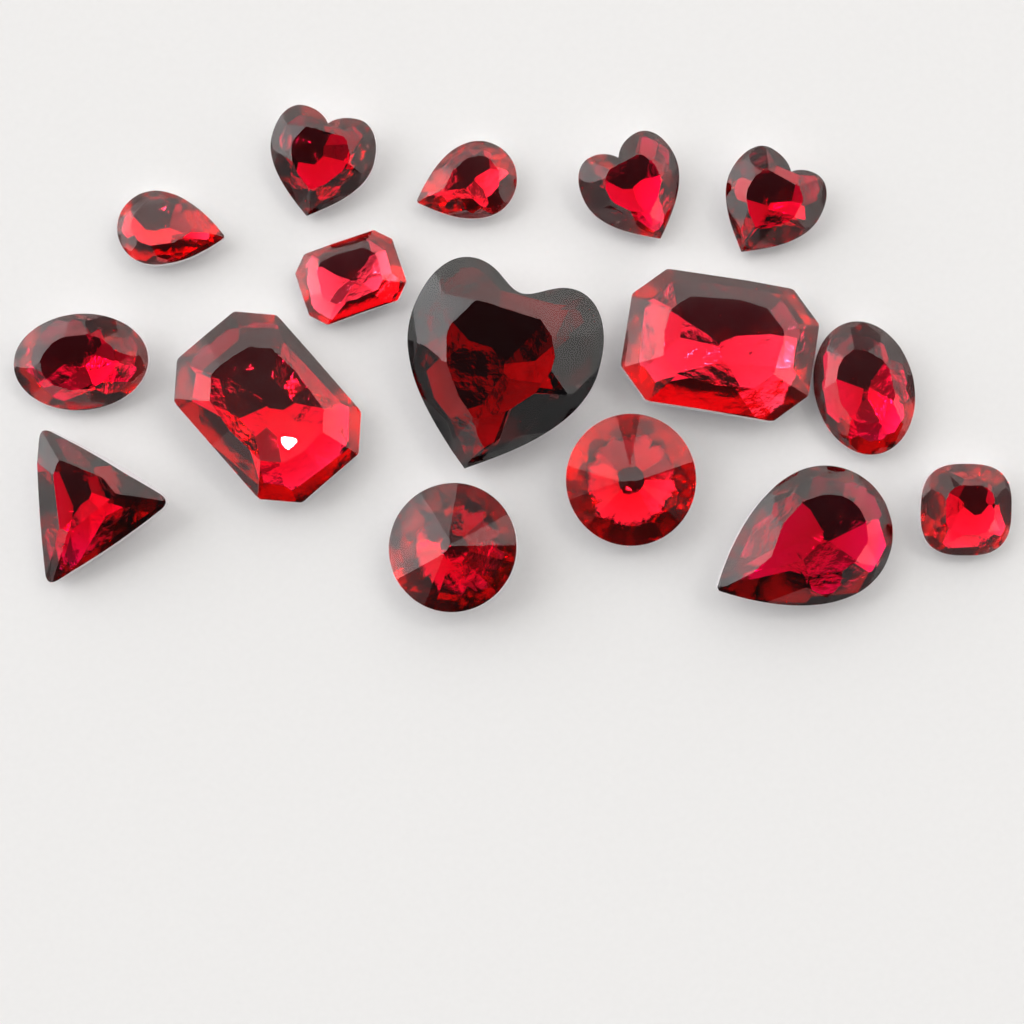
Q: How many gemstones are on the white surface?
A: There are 16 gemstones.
